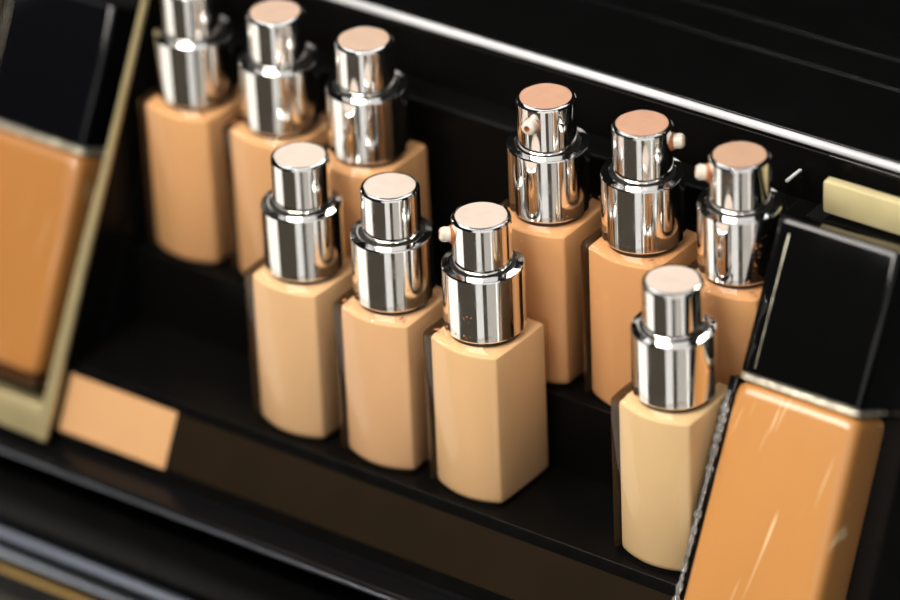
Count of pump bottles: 10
